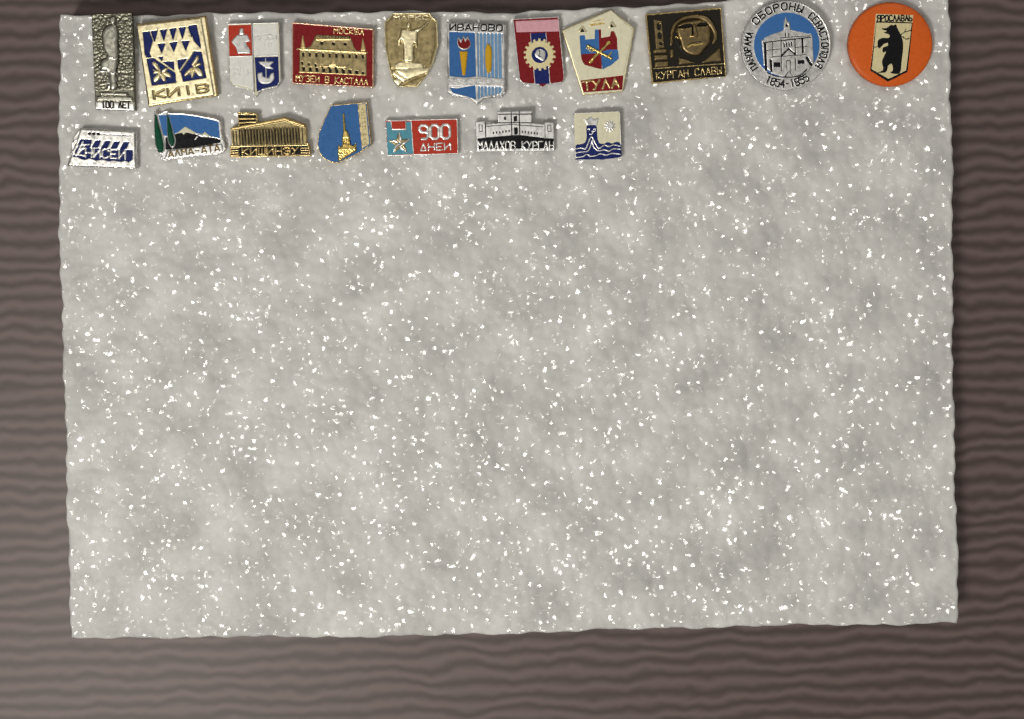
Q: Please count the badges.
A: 18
